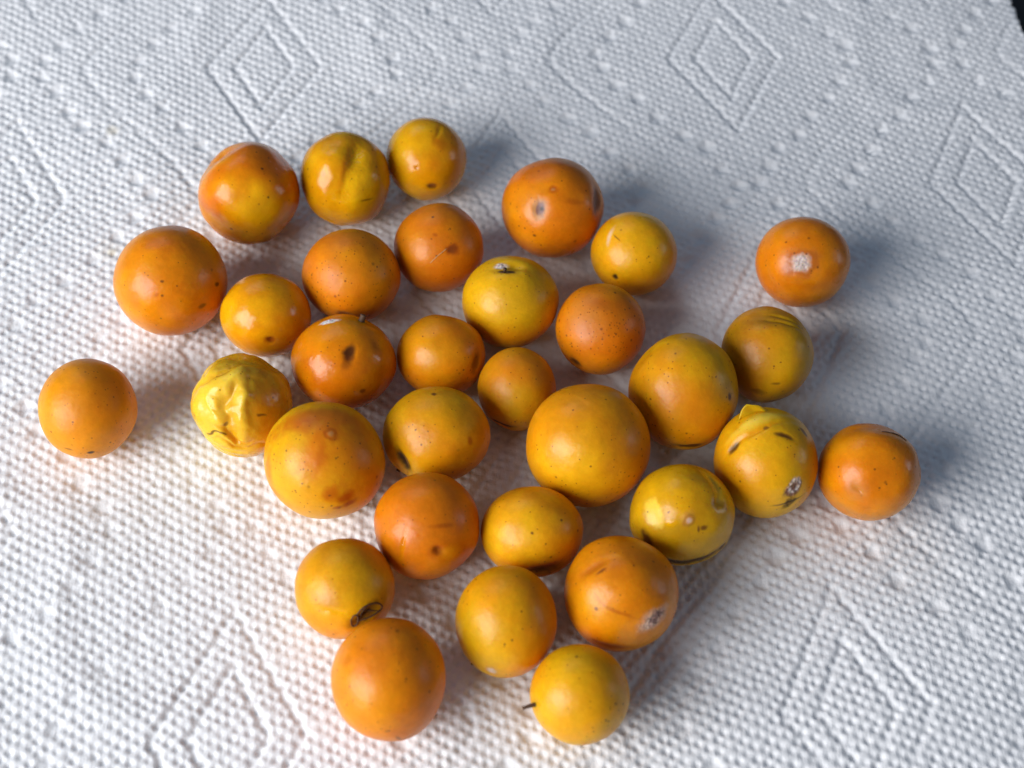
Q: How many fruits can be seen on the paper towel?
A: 32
